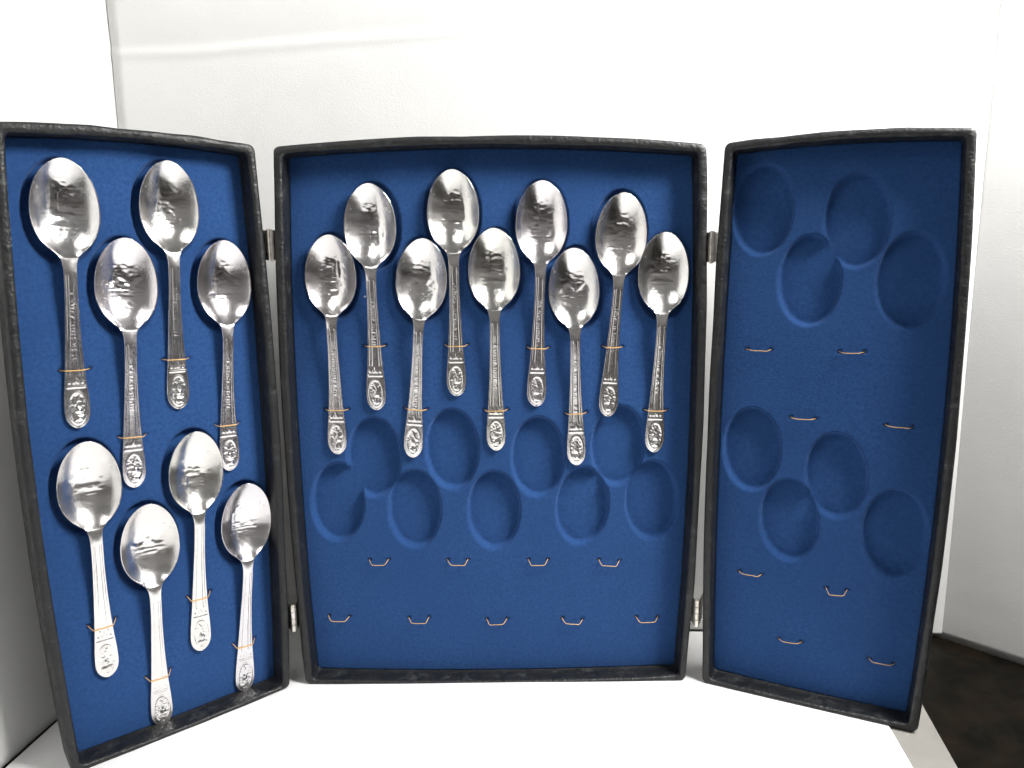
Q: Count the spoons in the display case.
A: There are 17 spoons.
